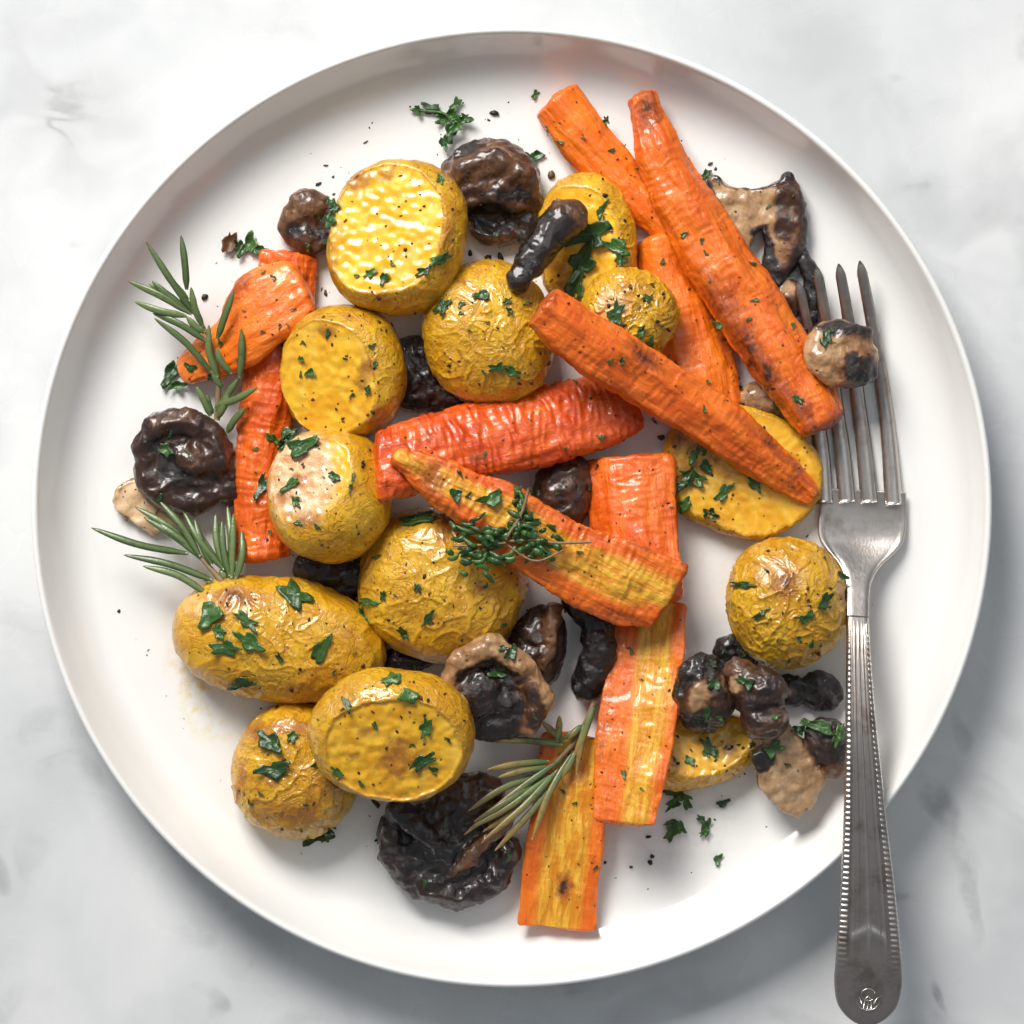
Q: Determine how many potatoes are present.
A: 13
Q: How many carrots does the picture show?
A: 11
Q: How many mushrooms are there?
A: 21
